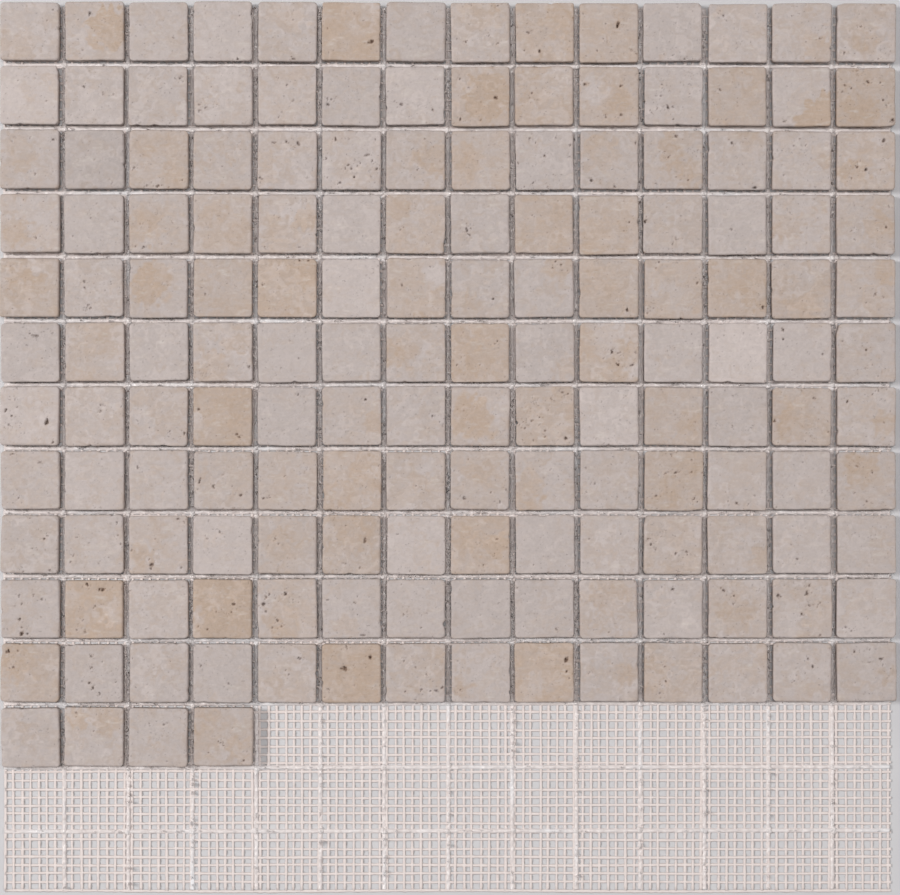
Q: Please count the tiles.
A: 158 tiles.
